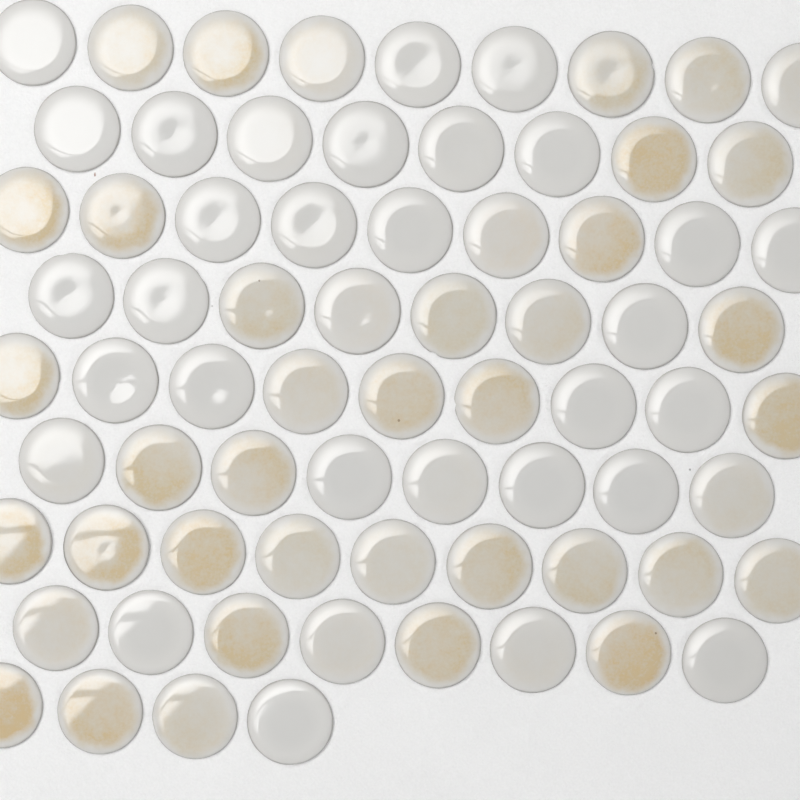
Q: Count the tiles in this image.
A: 72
